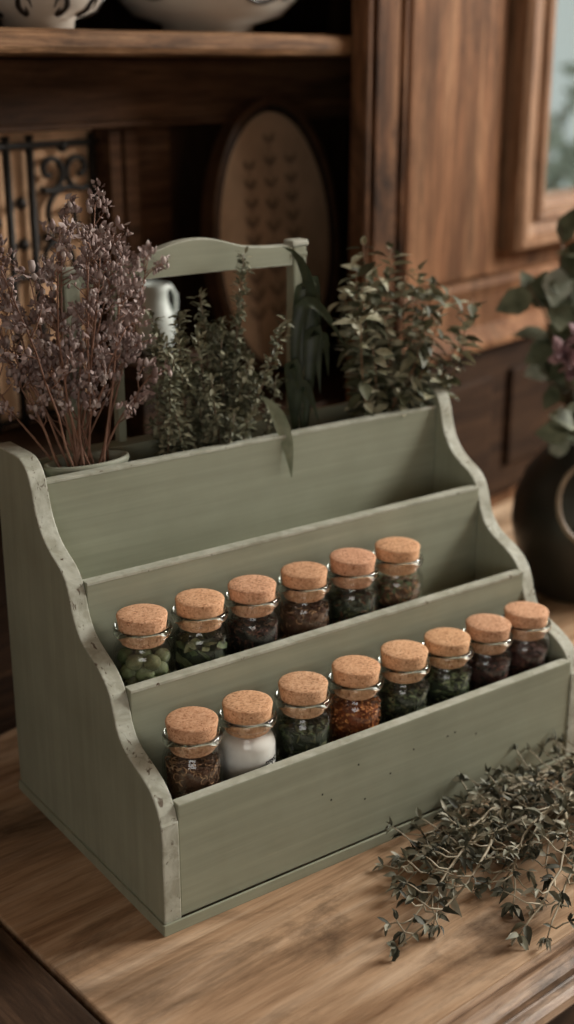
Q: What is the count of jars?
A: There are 14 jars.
